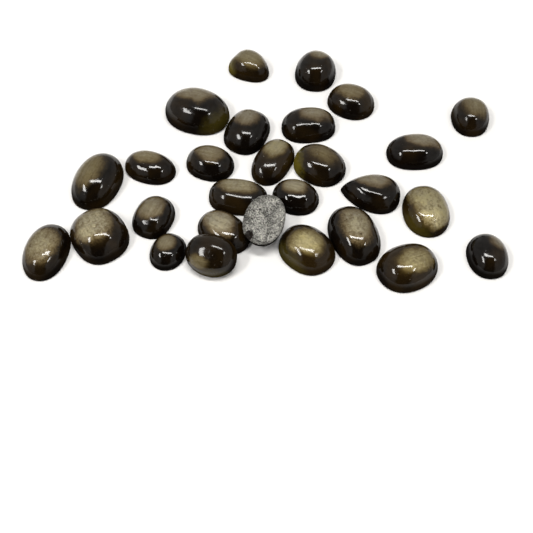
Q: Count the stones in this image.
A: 28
